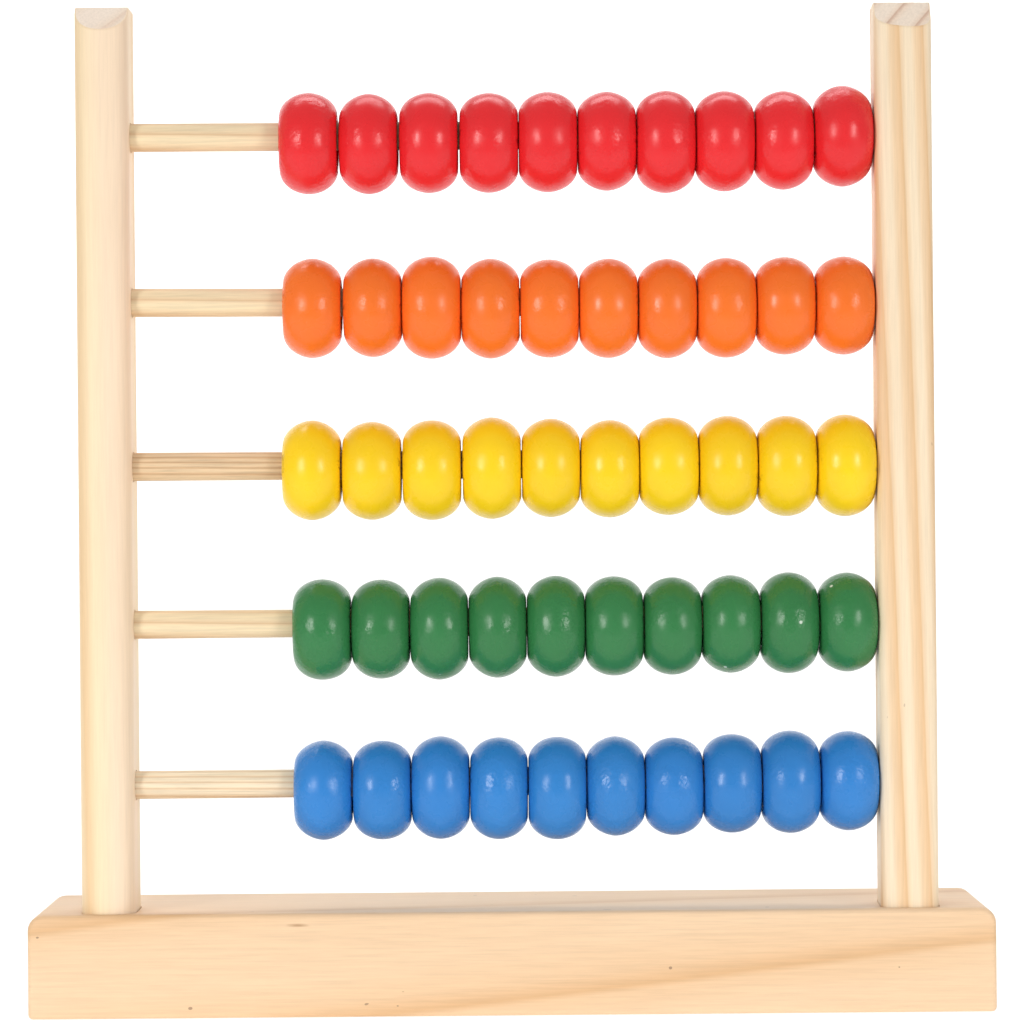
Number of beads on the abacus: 50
